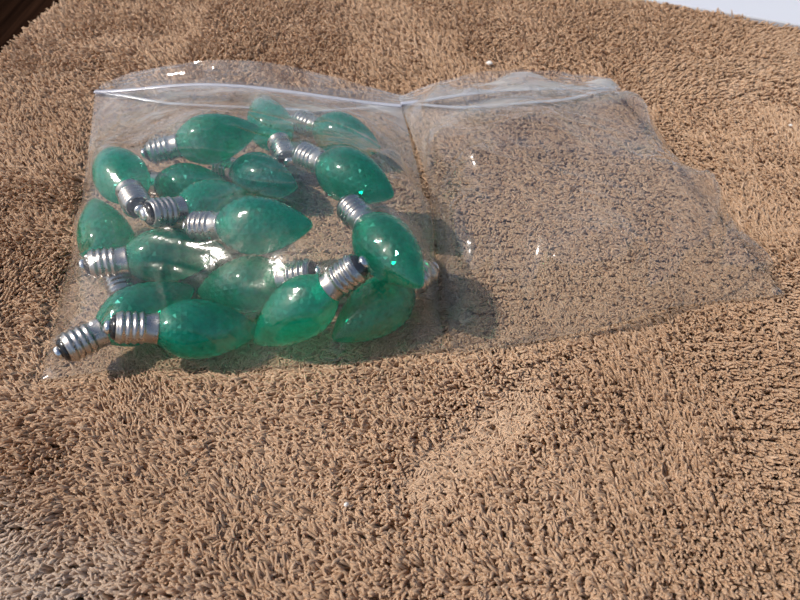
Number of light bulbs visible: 17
